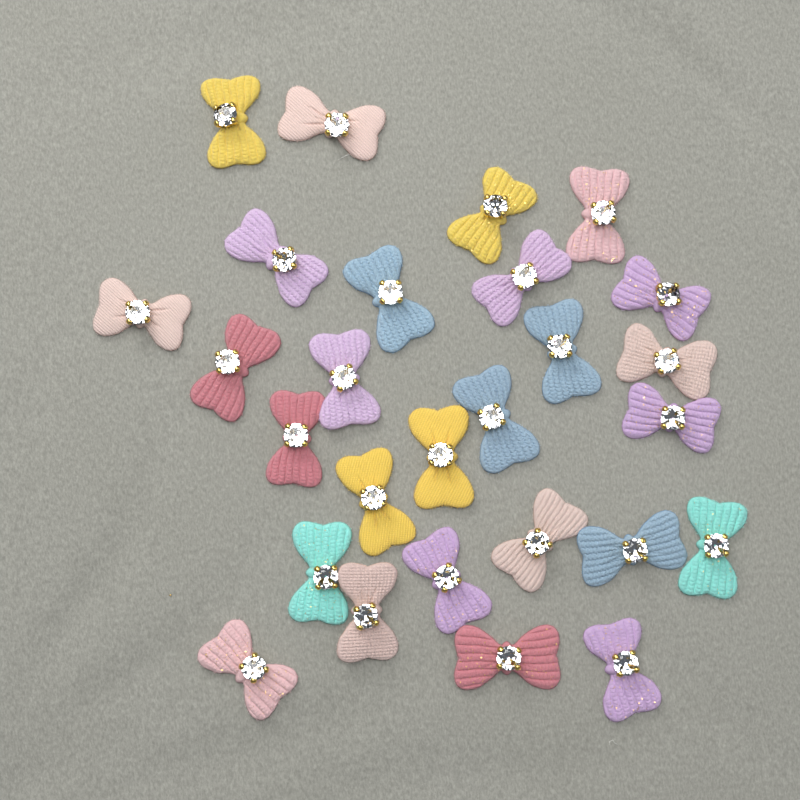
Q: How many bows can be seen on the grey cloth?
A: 27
